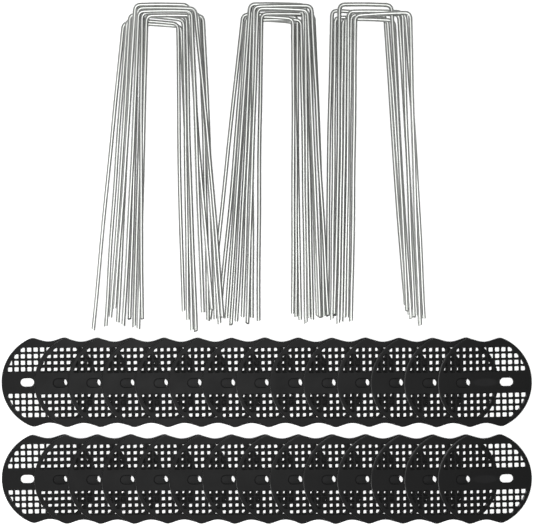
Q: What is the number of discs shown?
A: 28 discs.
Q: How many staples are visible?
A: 28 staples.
